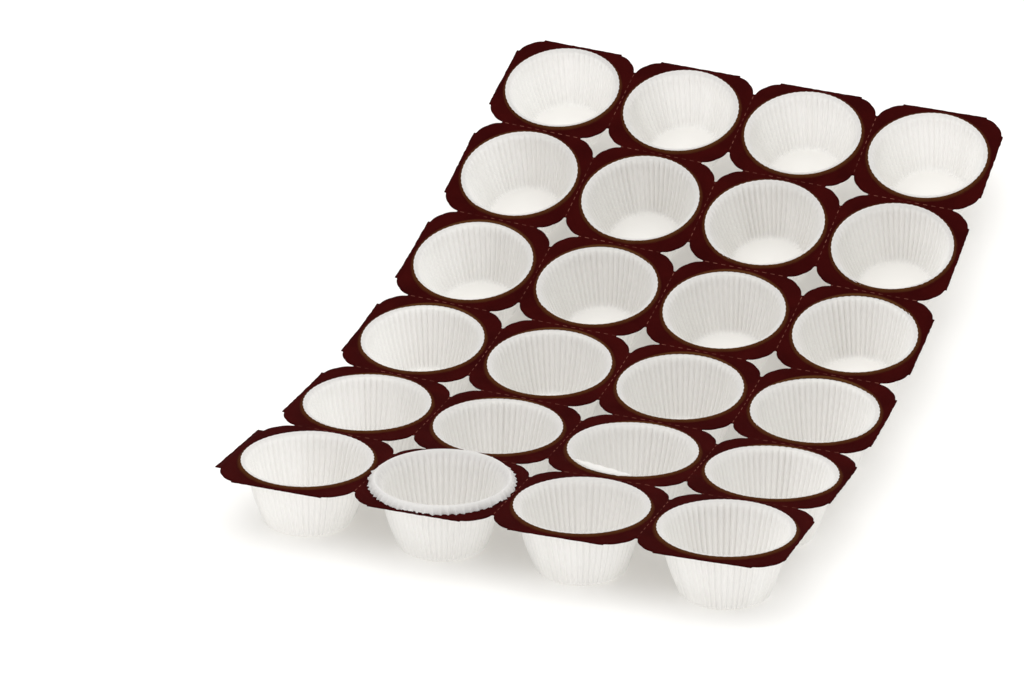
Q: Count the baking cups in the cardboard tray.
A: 24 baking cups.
